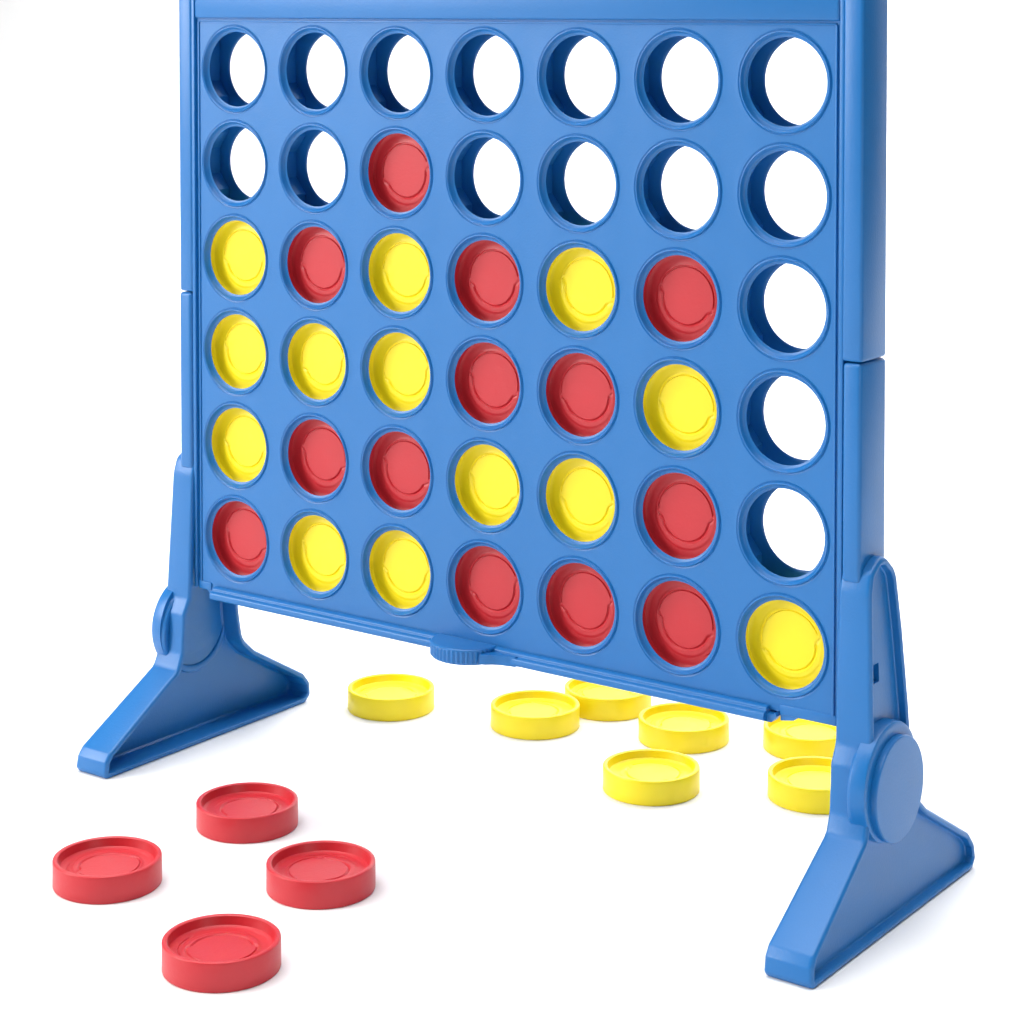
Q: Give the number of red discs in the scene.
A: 17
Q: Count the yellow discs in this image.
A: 20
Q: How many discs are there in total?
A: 37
